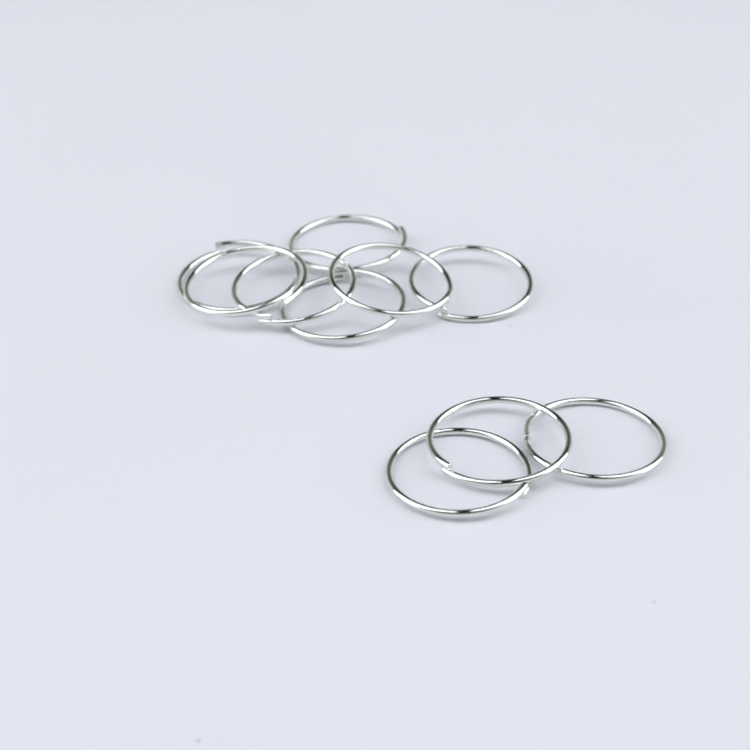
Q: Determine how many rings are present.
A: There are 10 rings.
